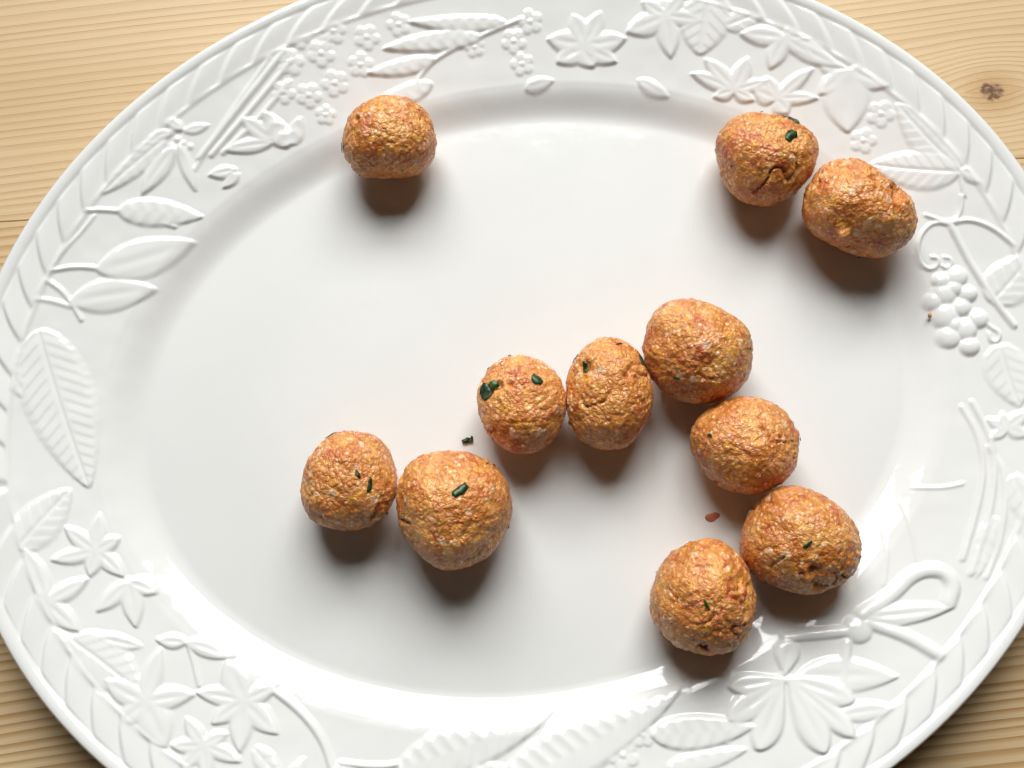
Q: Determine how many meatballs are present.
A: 11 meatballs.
